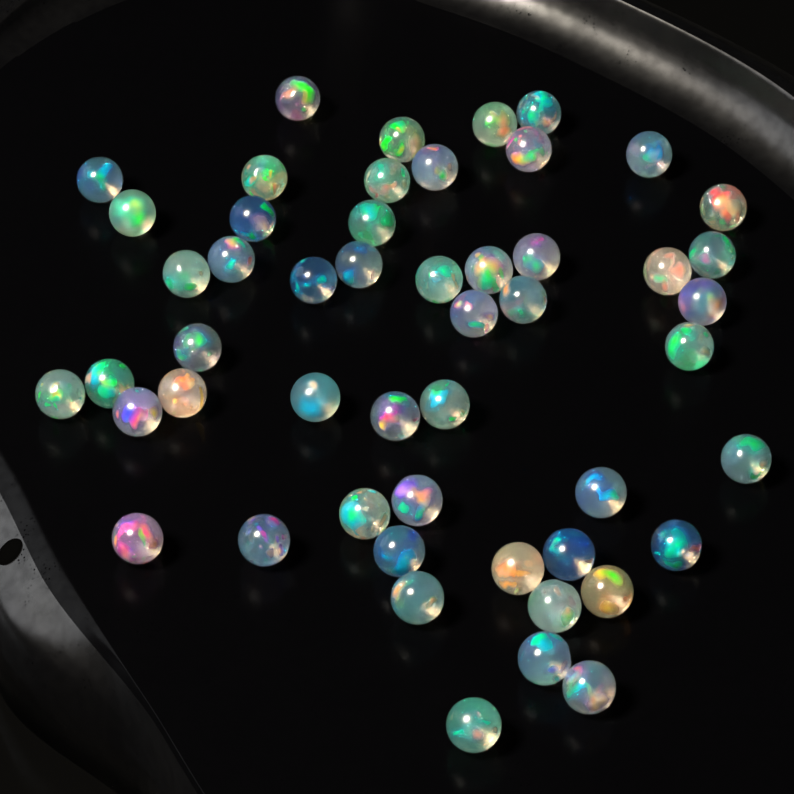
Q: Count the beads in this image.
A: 51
